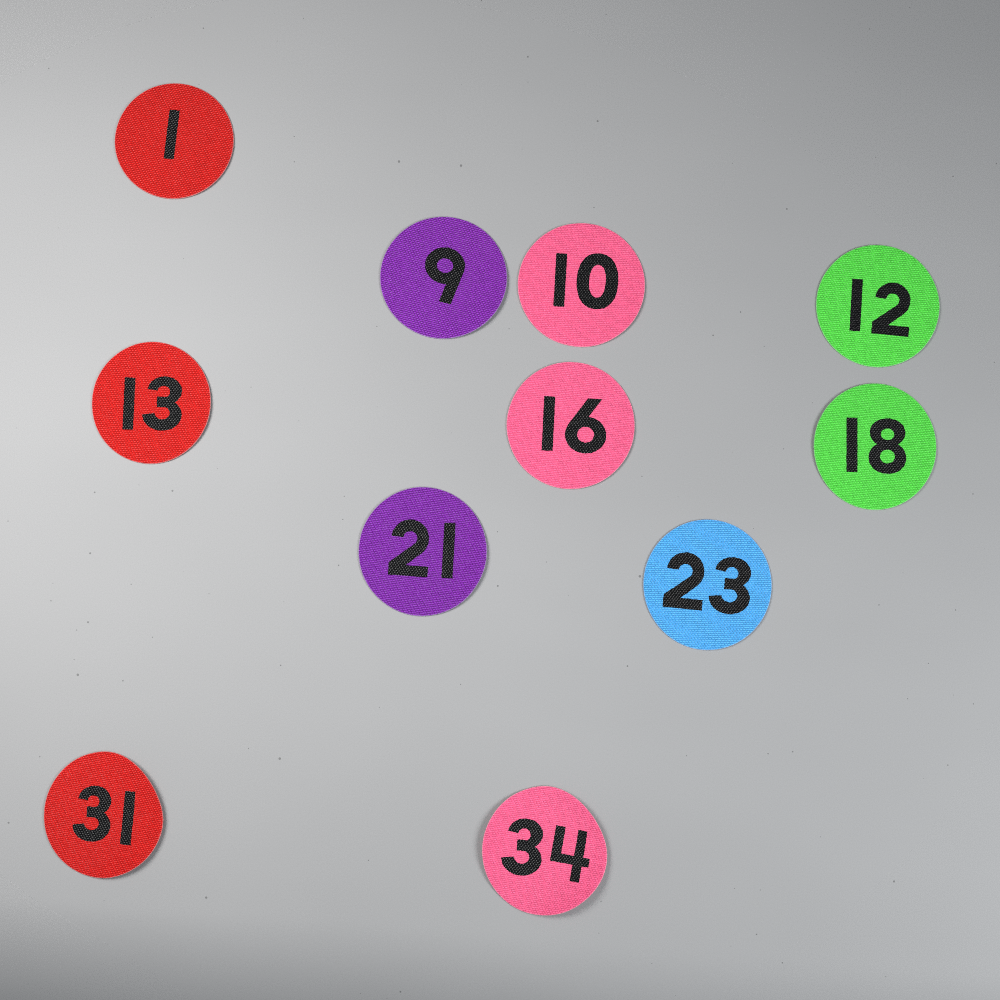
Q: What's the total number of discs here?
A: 11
